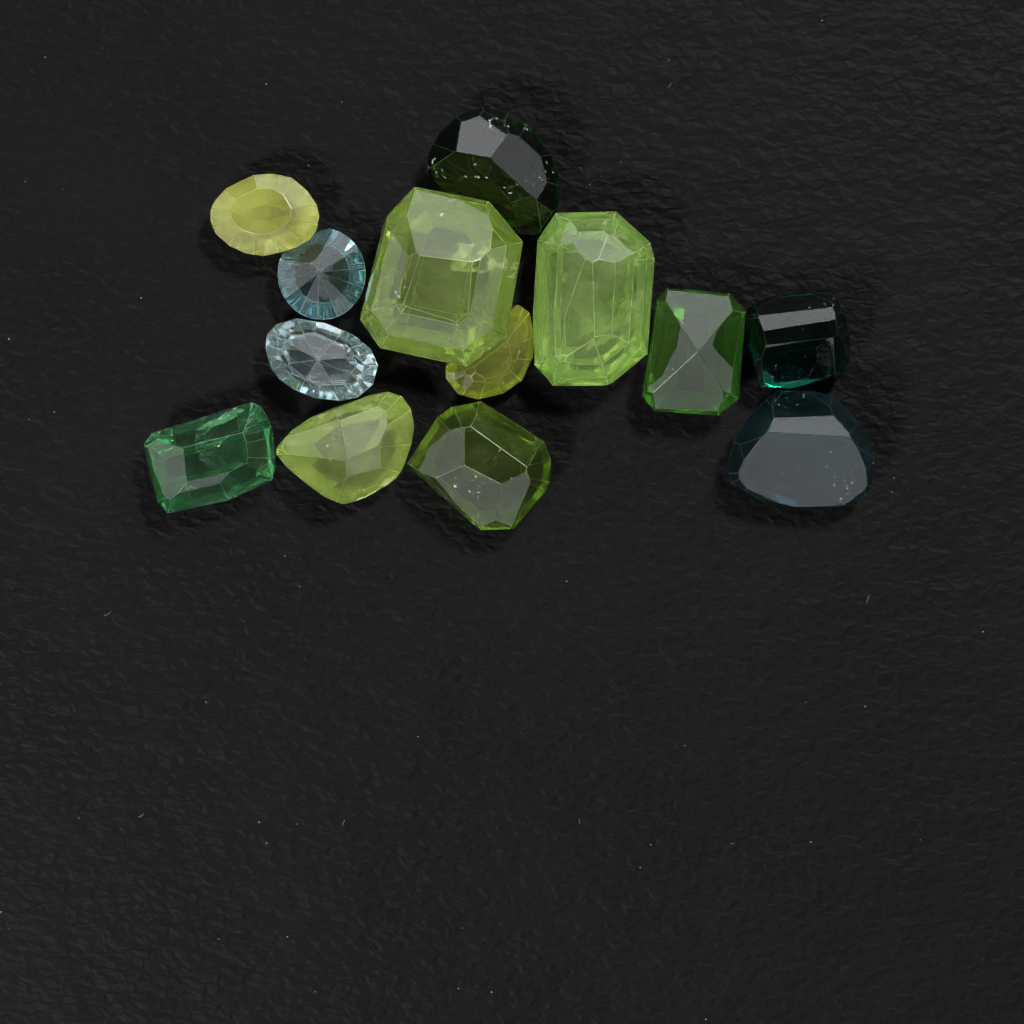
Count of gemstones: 13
